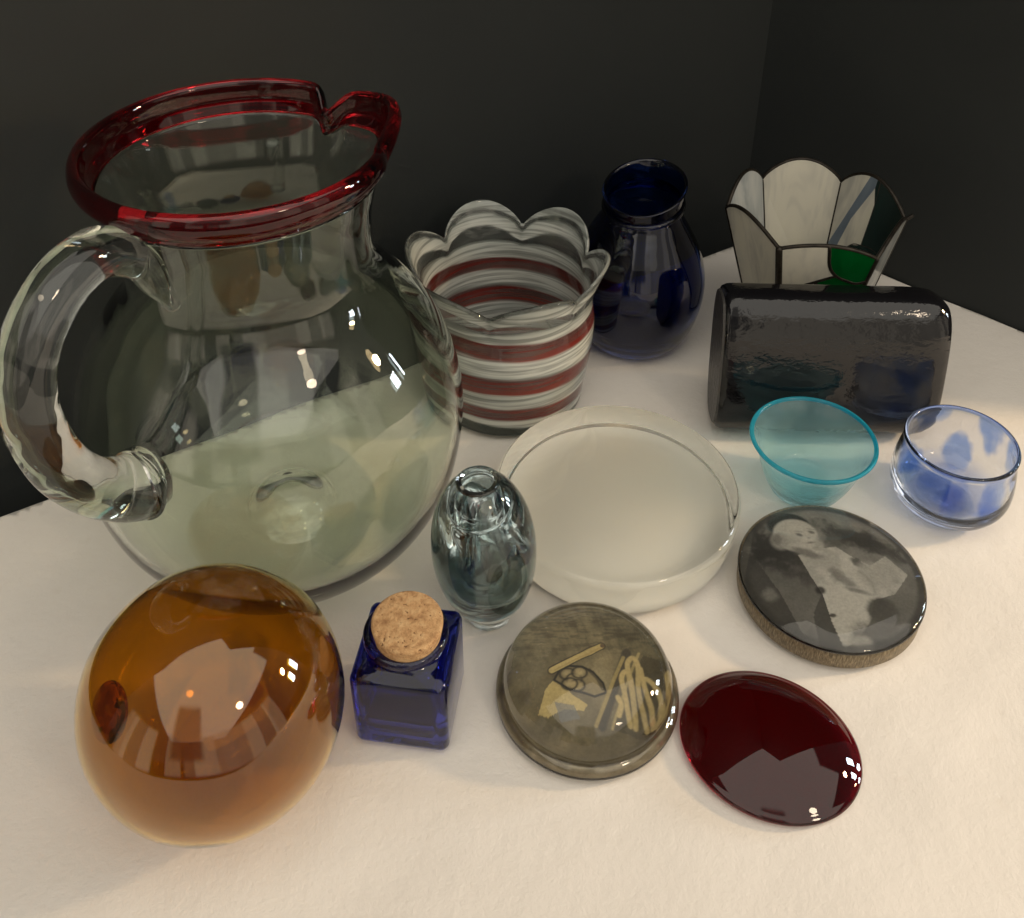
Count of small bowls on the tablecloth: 2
